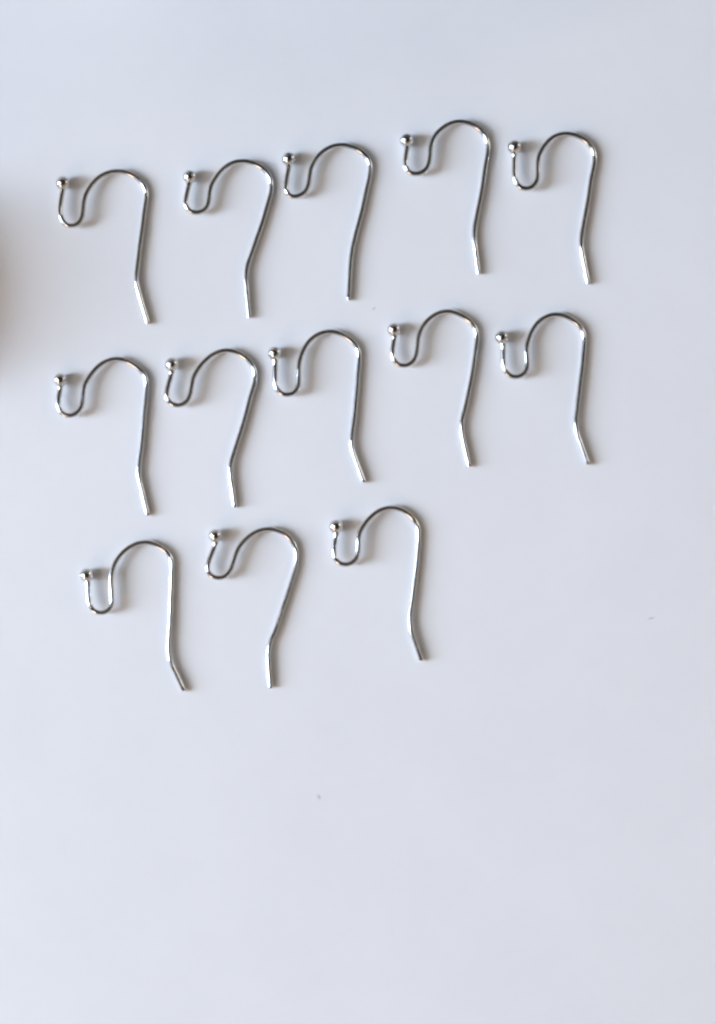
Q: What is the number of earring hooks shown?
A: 13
